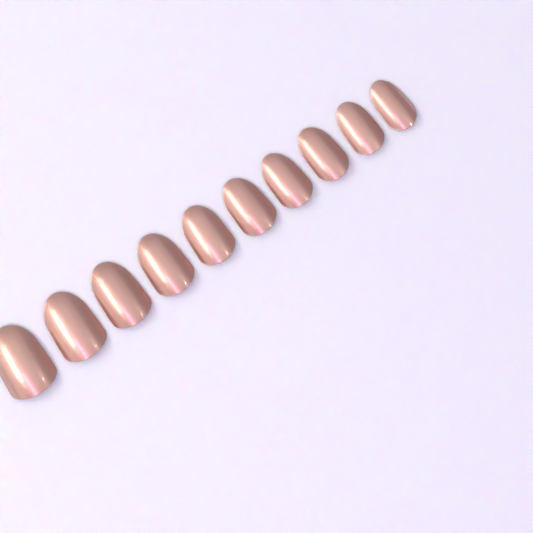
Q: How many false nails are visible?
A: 10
